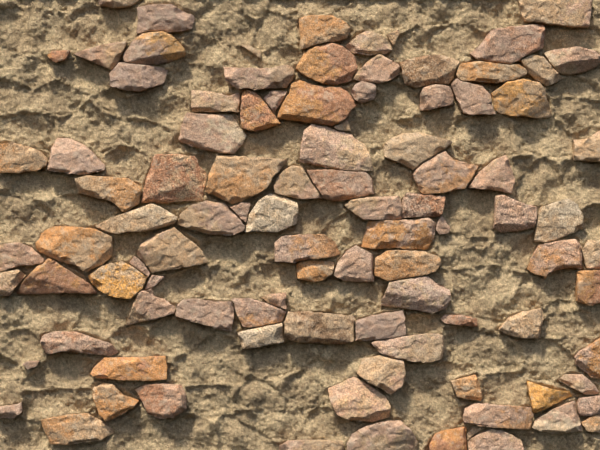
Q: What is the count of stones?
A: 99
